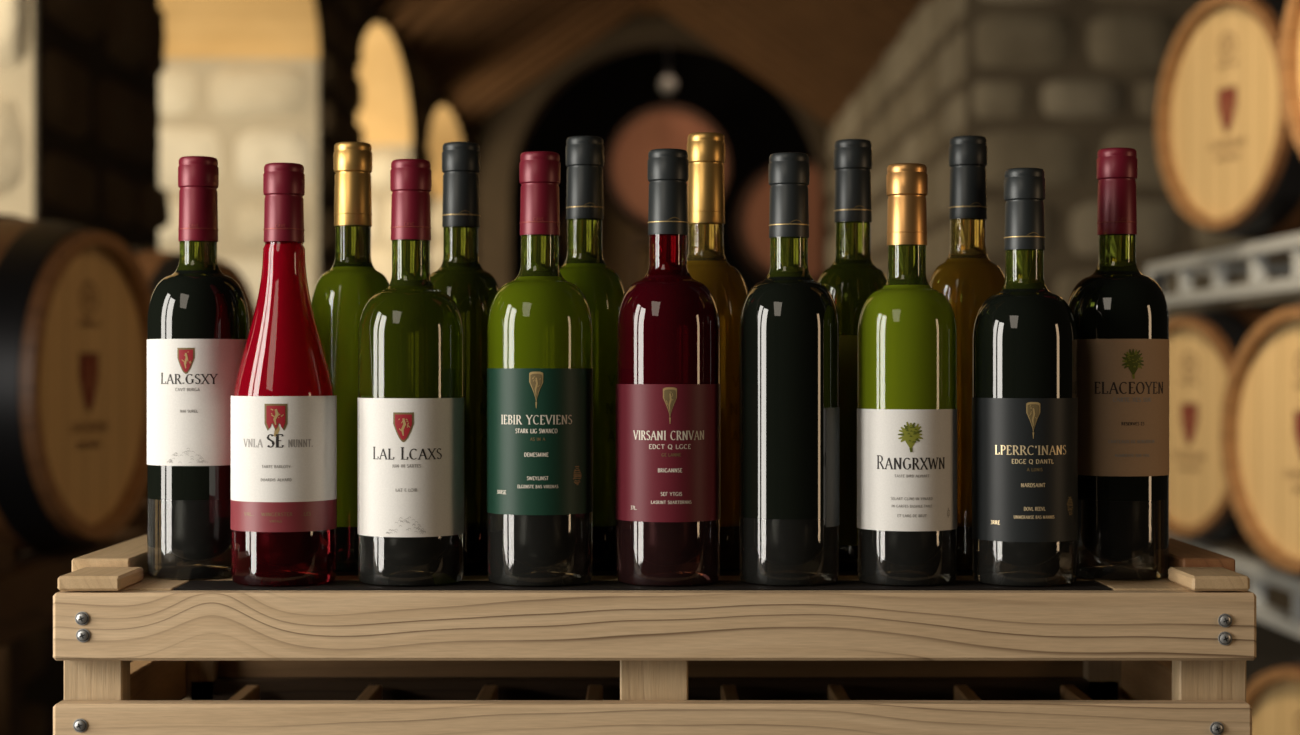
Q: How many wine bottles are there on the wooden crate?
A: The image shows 15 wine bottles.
